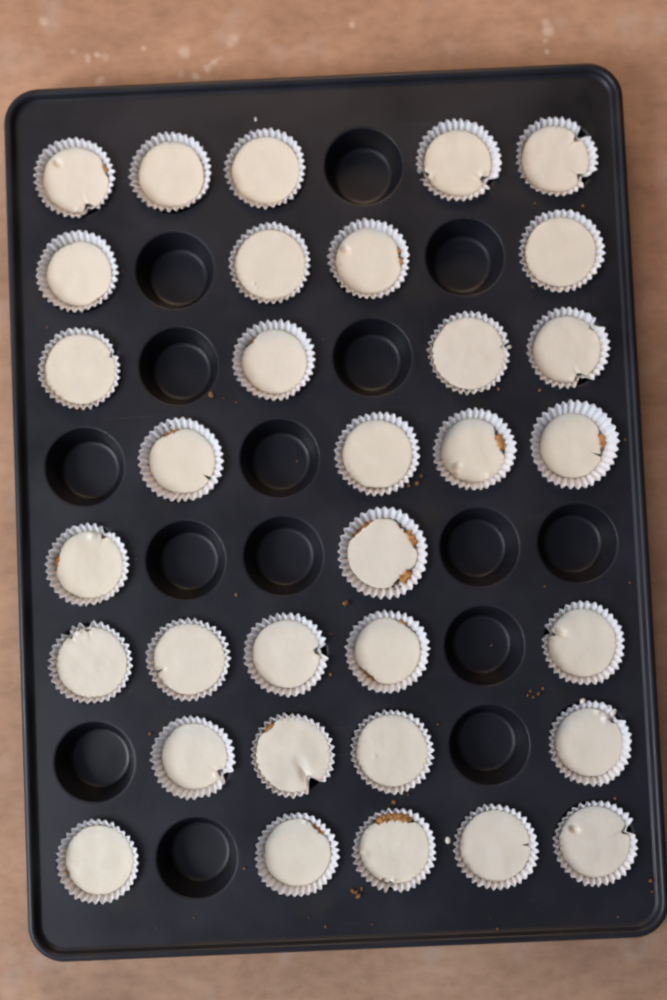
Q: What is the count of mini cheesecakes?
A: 33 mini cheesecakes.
